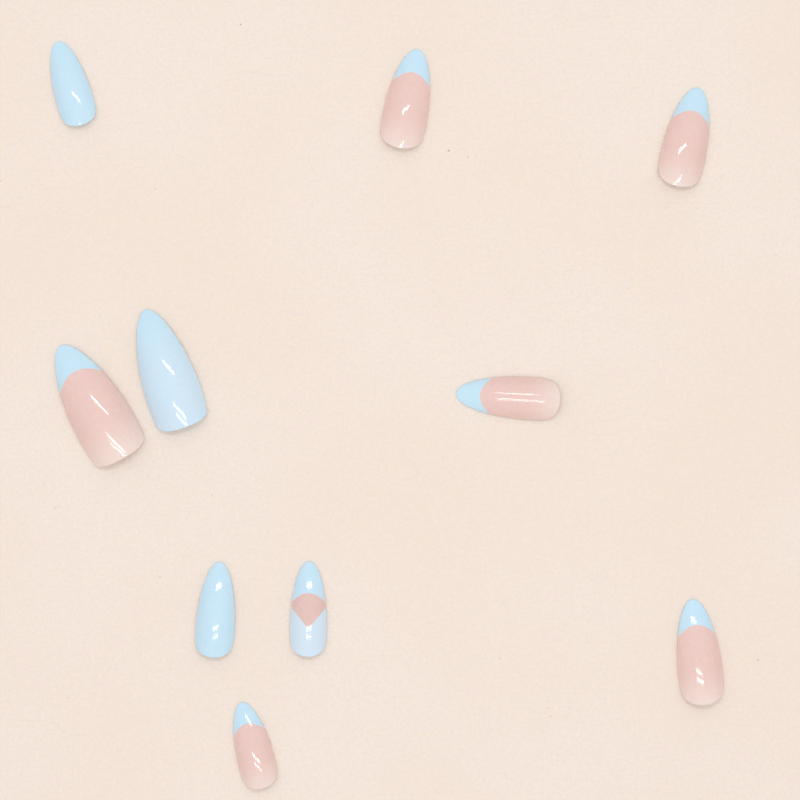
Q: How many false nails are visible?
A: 10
